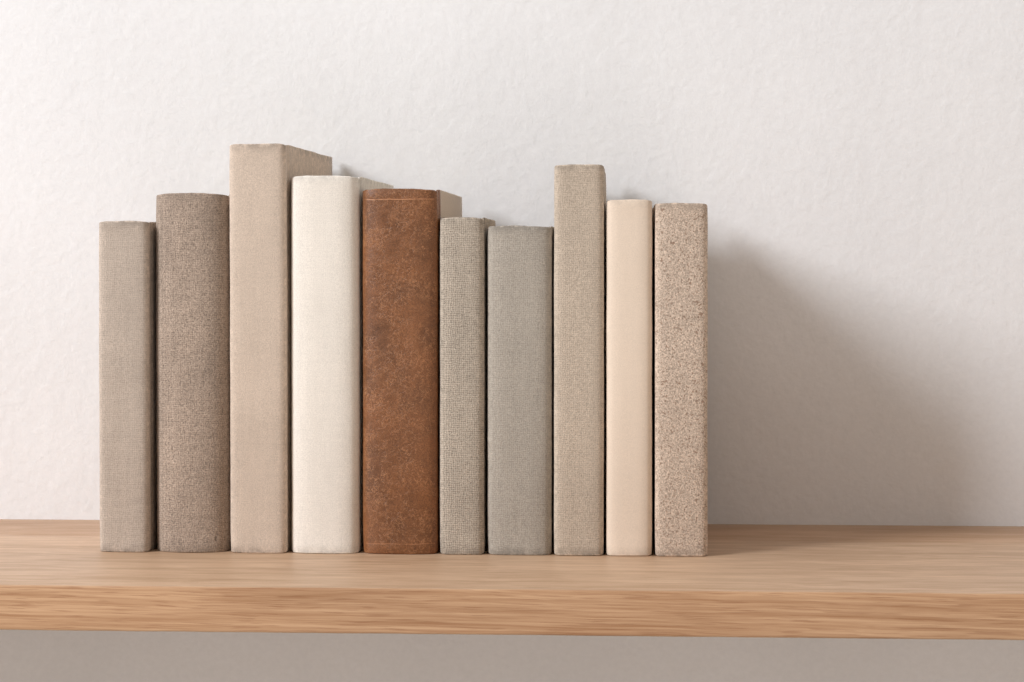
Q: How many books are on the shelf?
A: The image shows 10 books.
